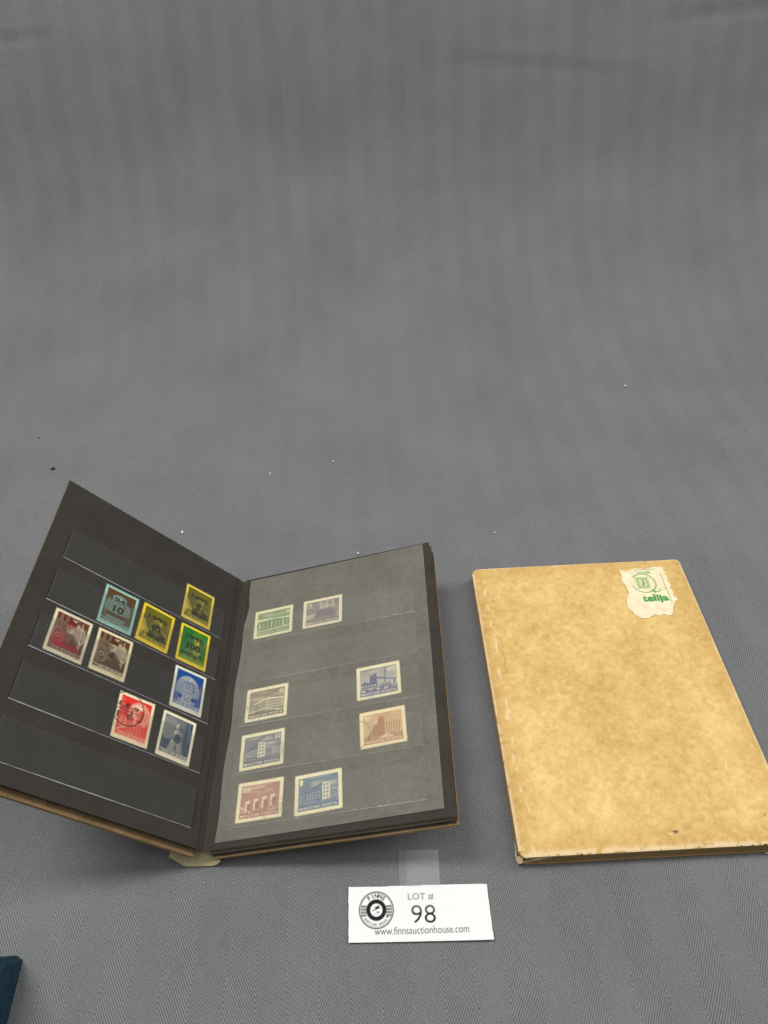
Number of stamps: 17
